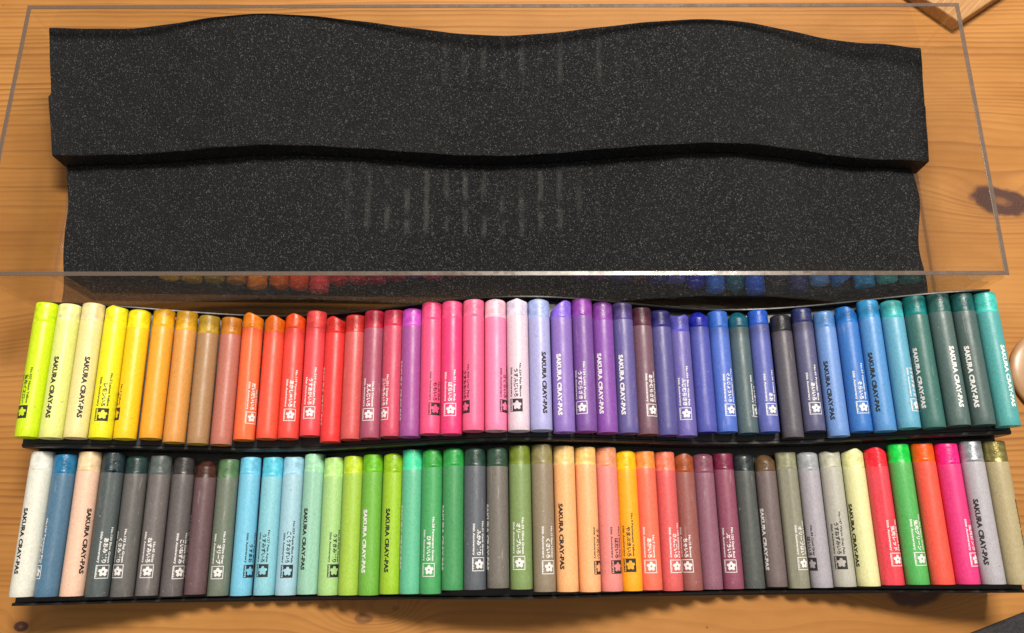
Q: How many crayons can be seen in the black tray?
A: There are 90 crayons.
